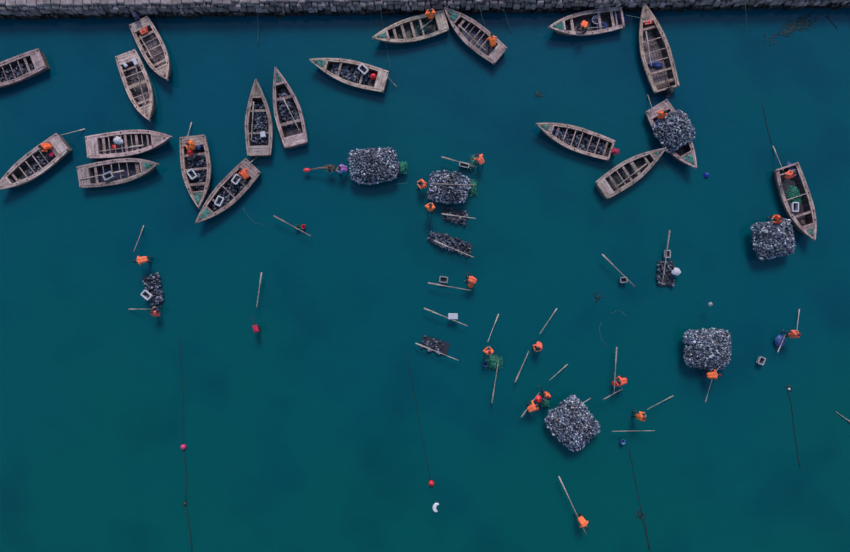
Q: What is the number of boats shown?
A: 19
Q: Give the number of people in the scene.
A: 25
